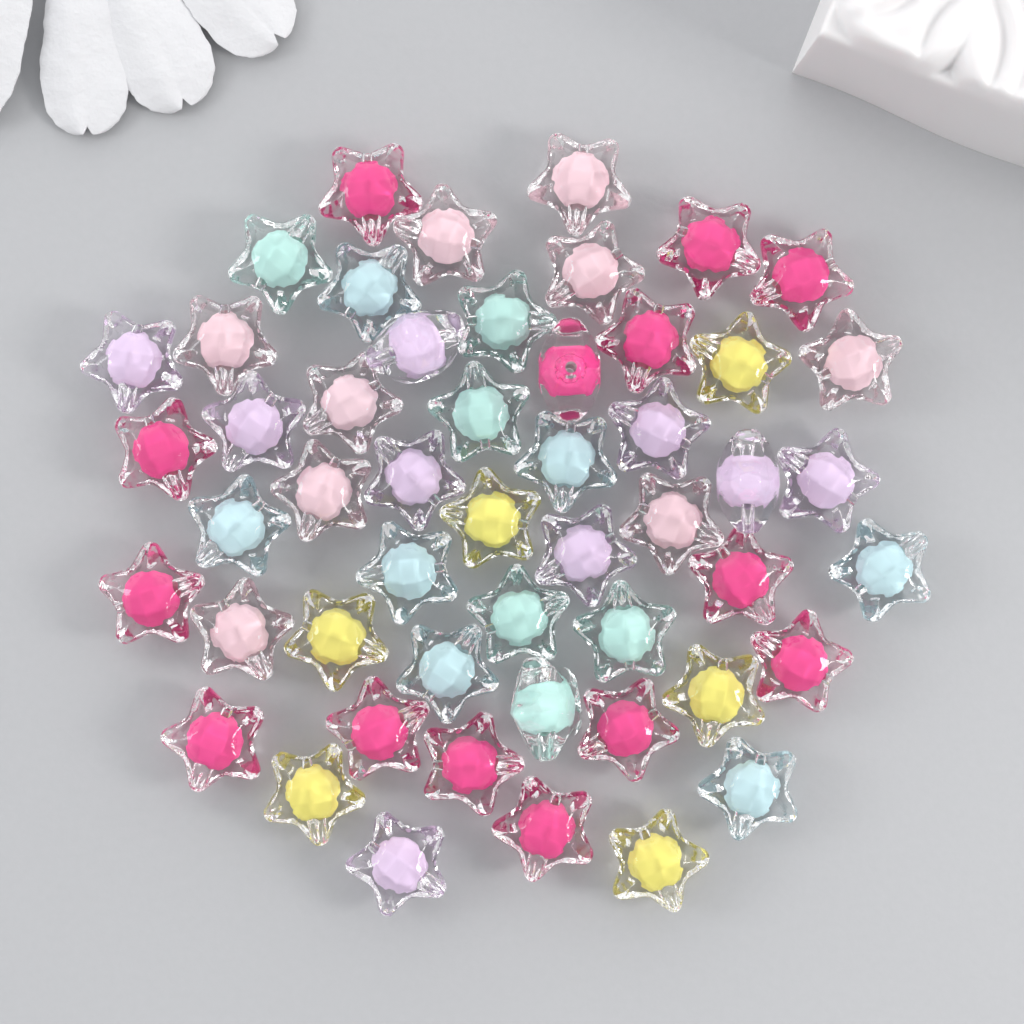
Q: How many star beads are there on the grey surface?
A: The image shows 51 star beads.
